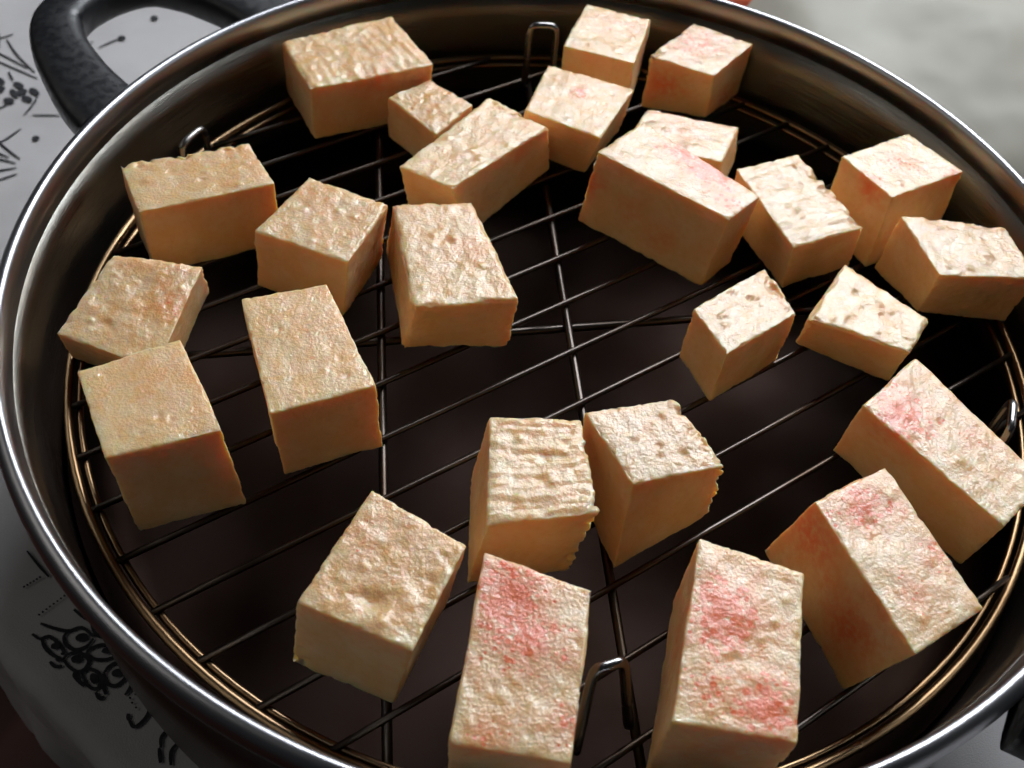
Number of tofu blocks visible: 26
